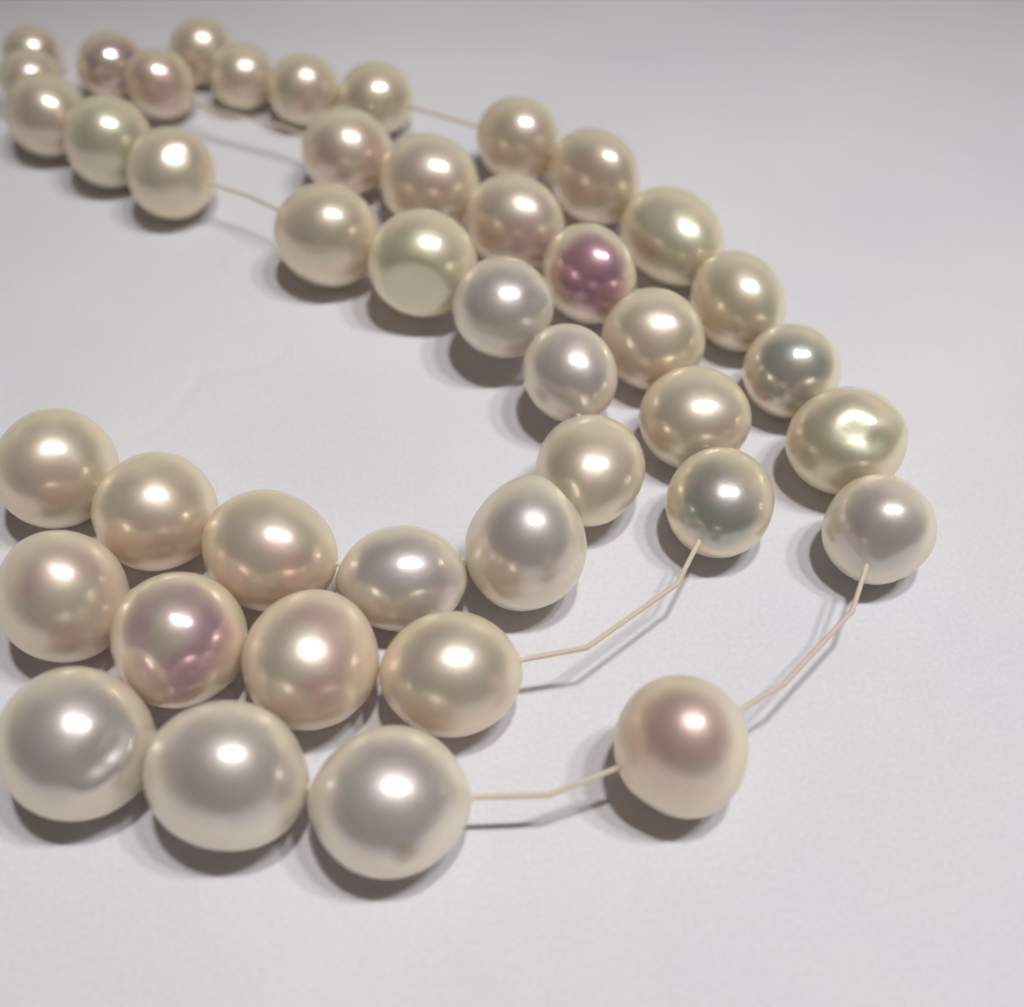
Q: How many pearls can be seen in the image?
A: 43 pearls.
